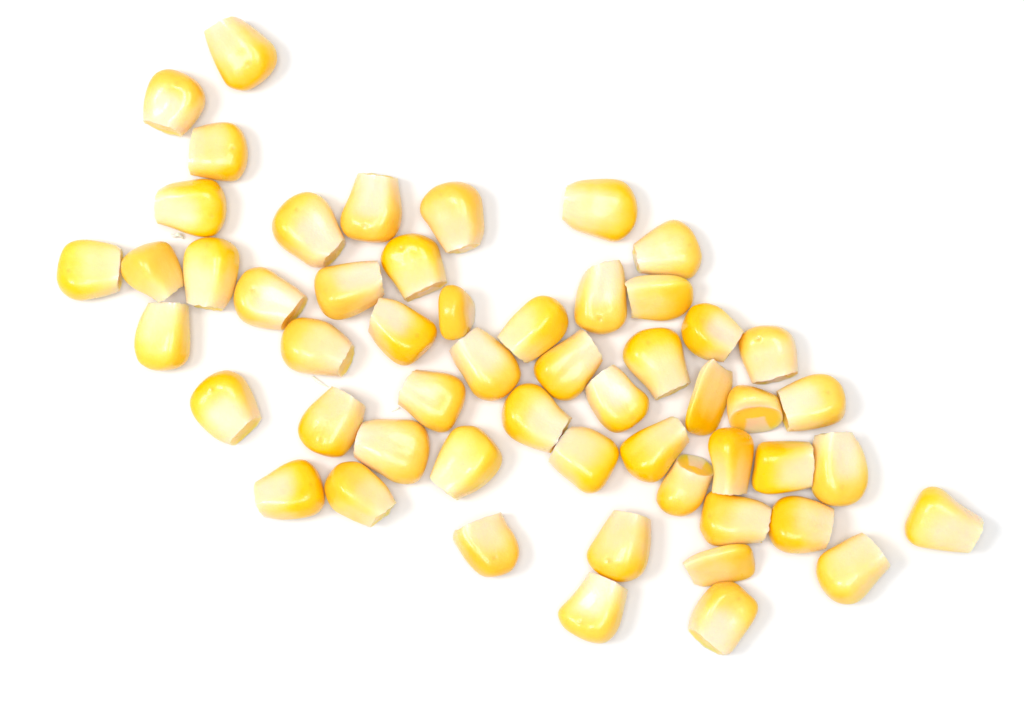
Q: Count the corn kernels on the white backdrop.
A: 54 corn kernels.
